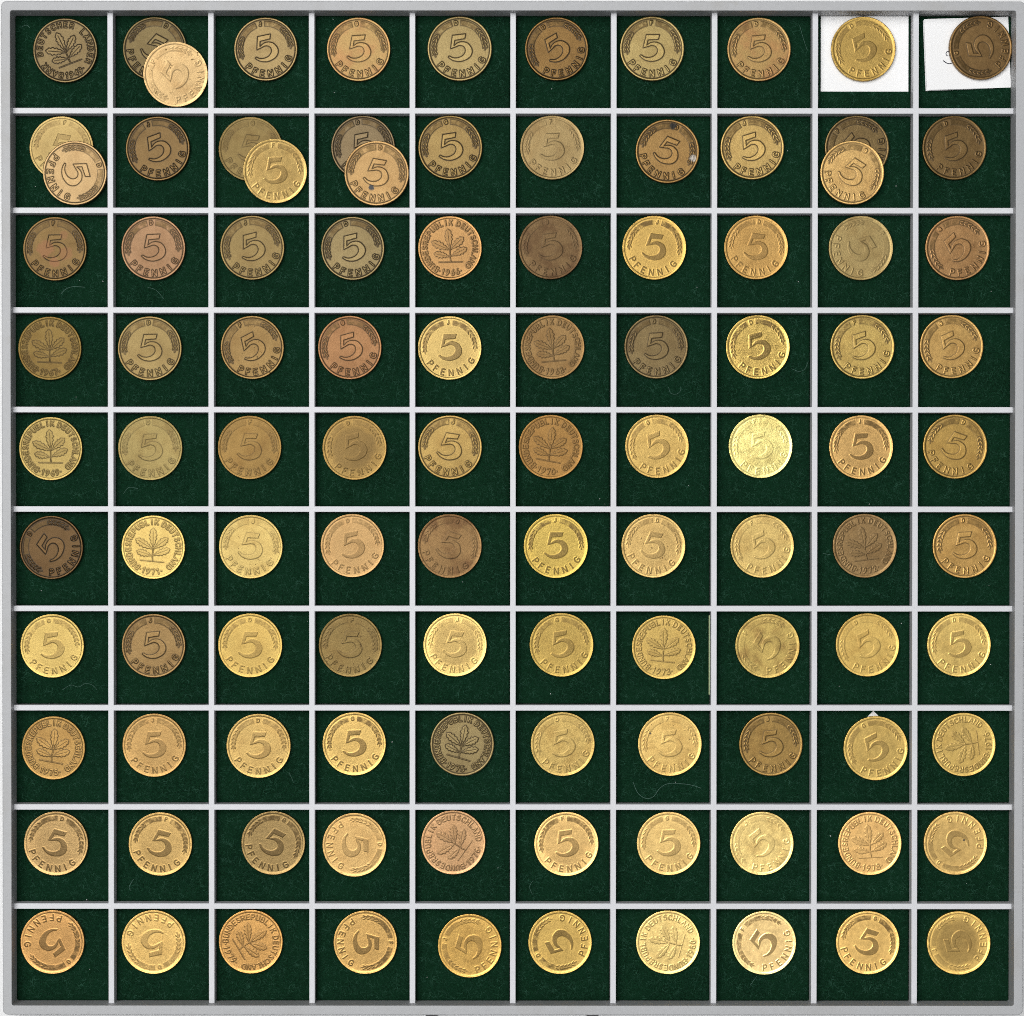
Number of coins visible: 105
